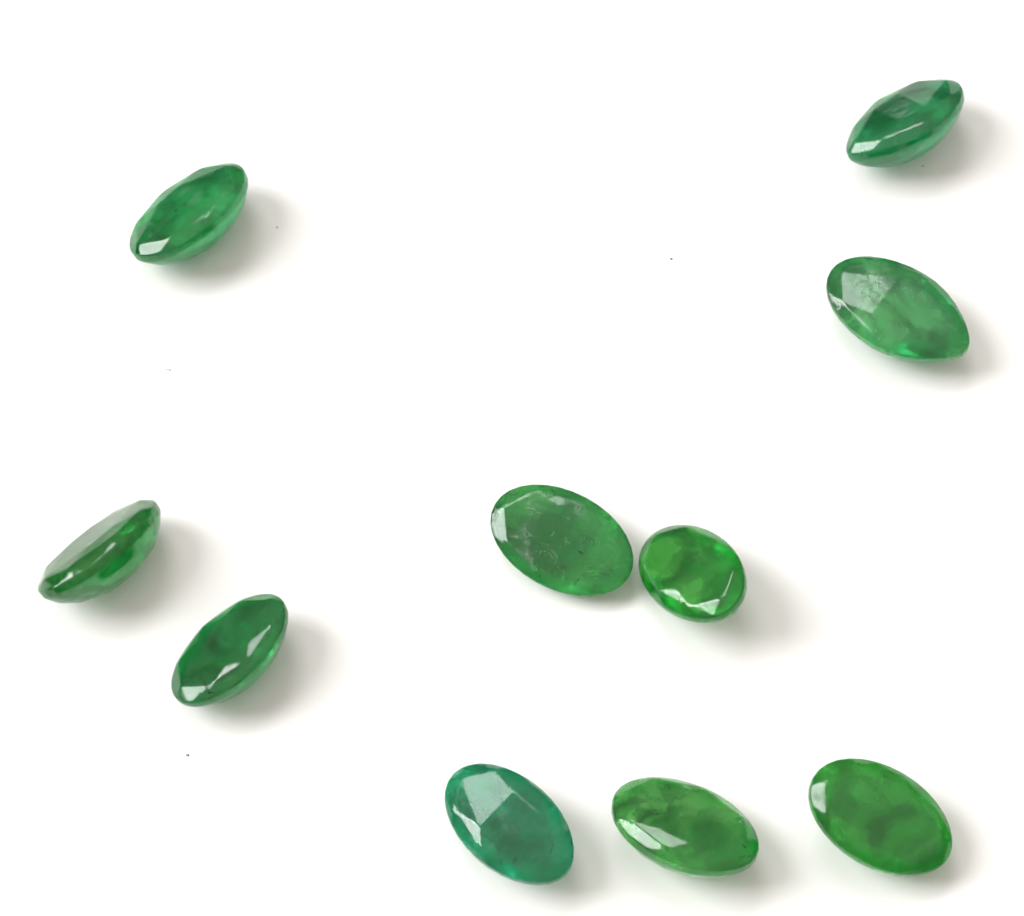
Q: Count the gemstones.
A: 10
